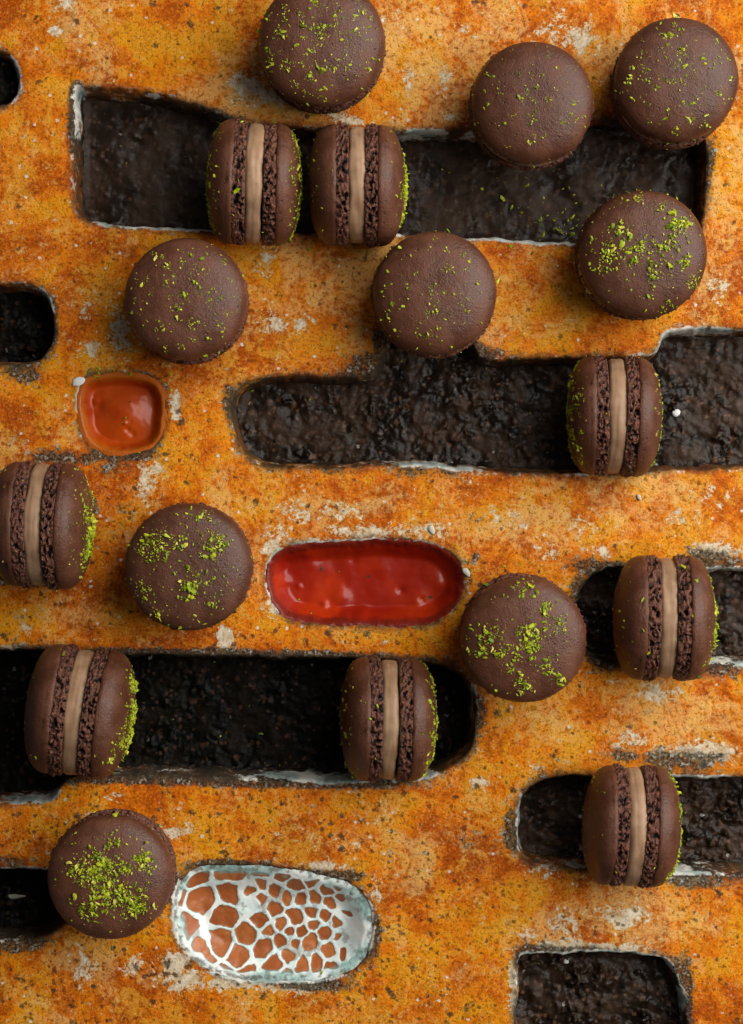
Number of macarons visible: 17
